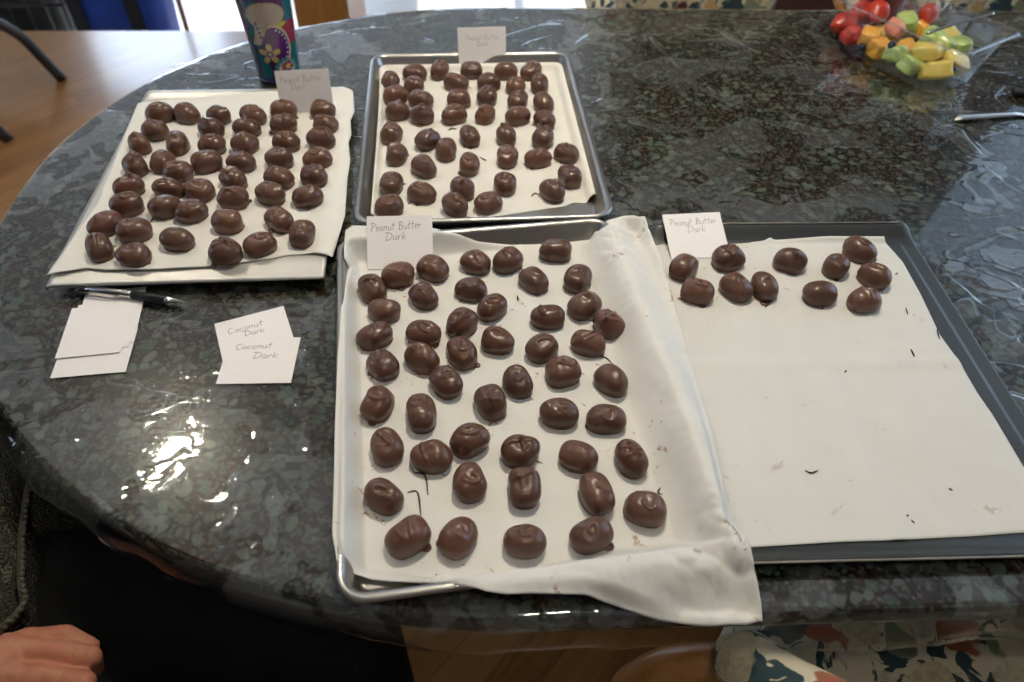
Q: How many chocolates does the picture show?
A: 149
